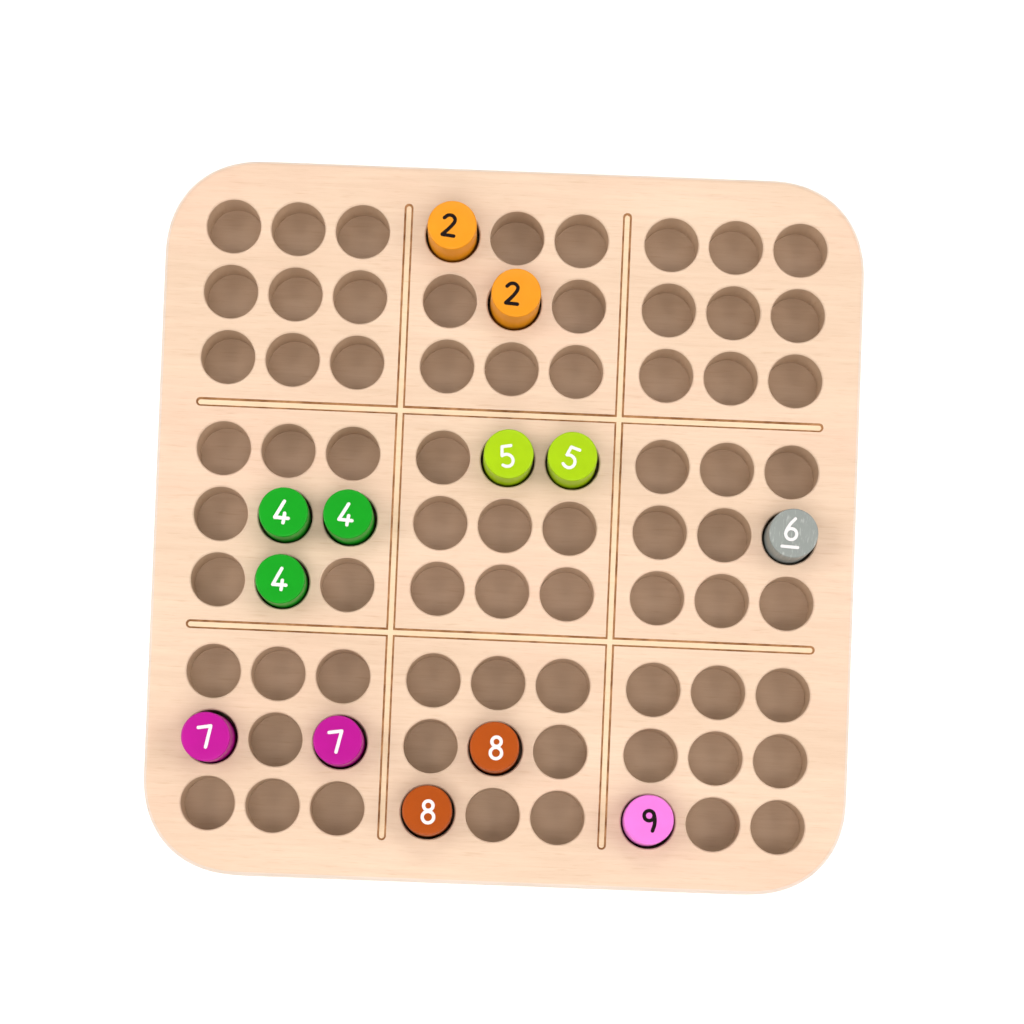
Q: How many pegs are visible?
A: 13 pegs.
